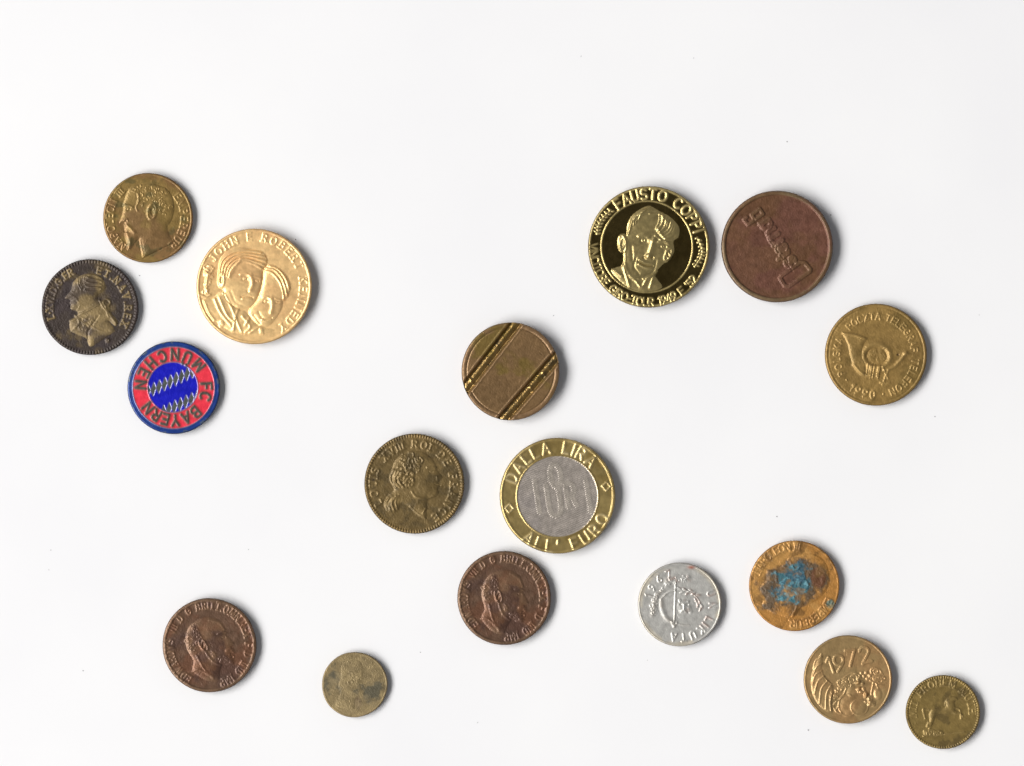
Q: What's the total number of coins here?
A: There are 17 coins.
